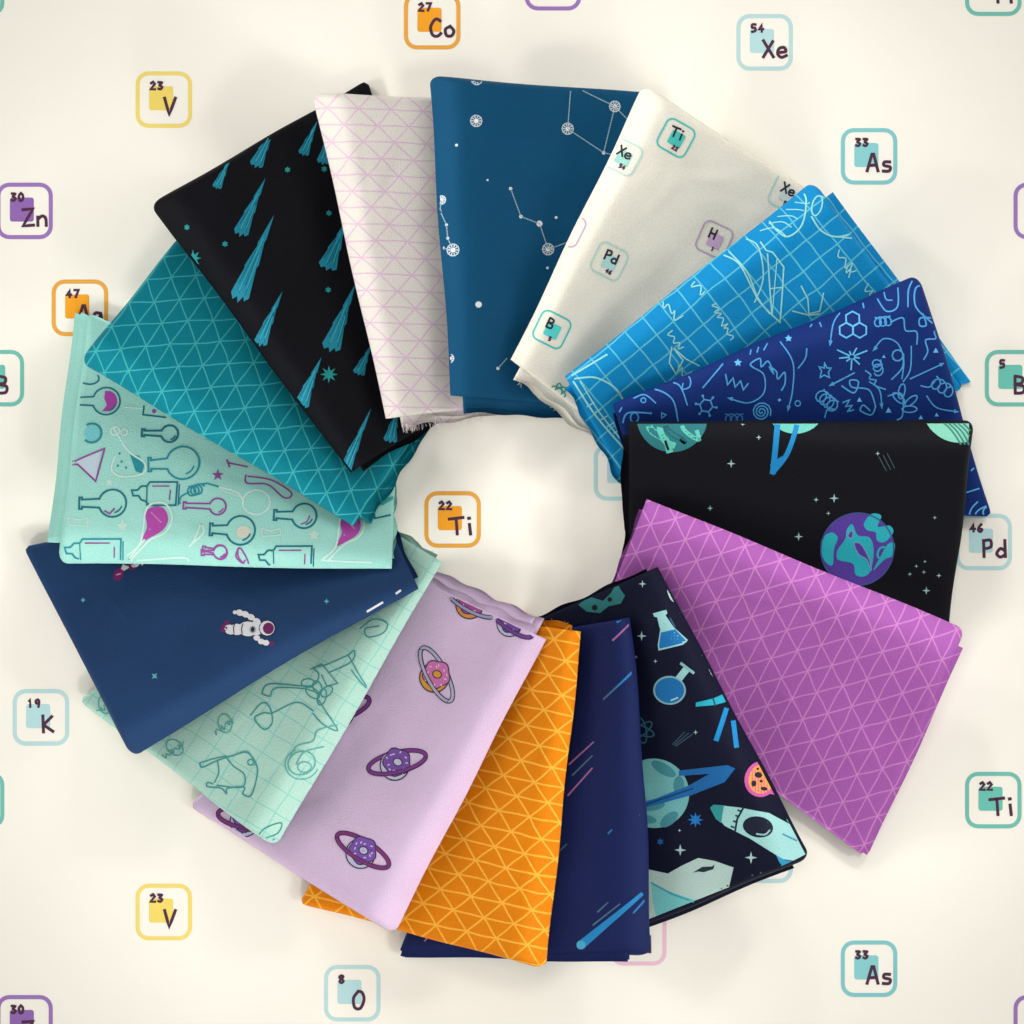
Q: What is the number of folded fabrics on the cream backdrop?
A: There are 16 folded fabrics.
